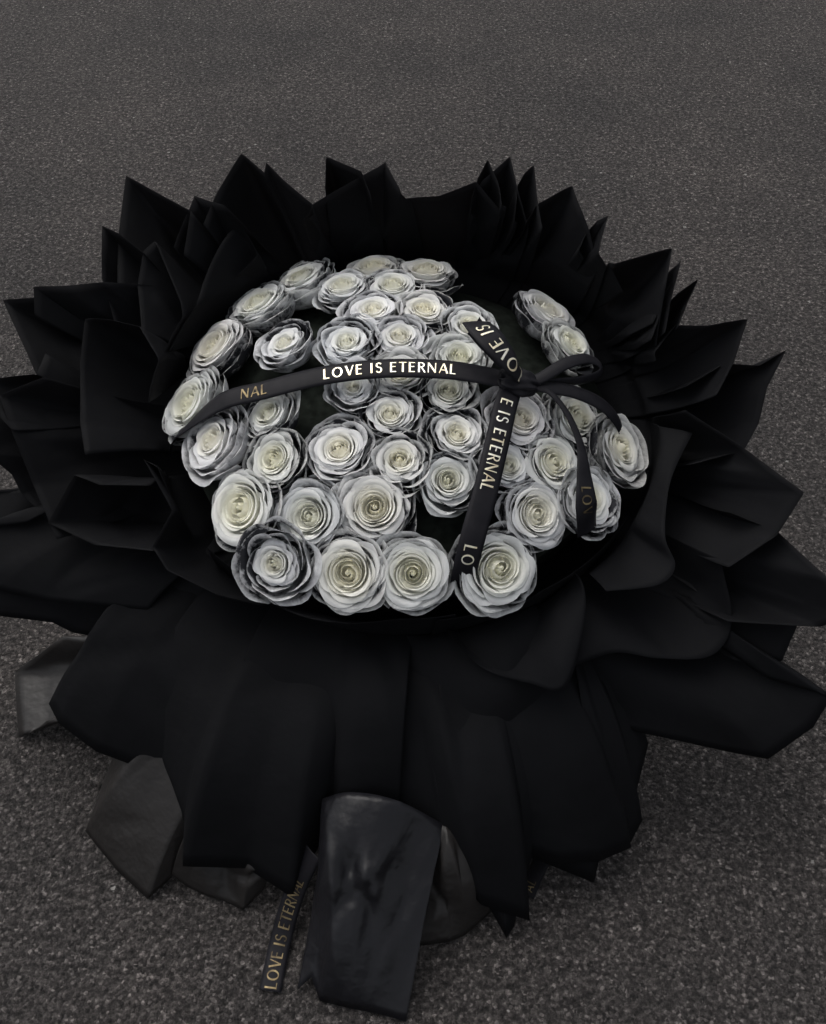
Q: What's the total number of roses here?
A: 42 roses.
